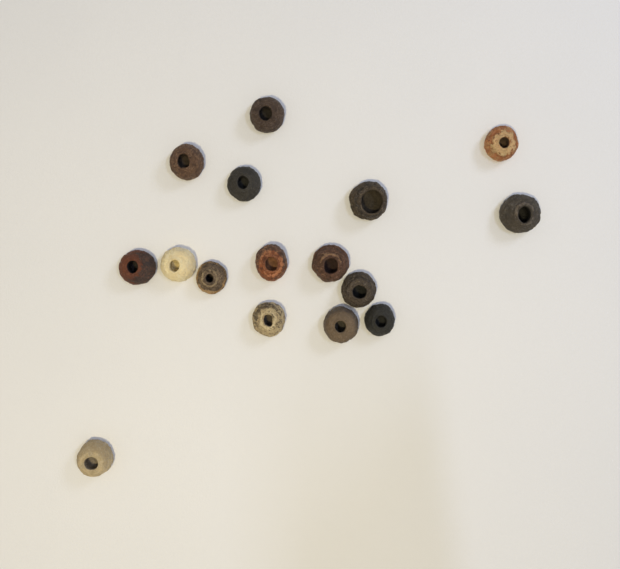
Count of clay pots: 16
